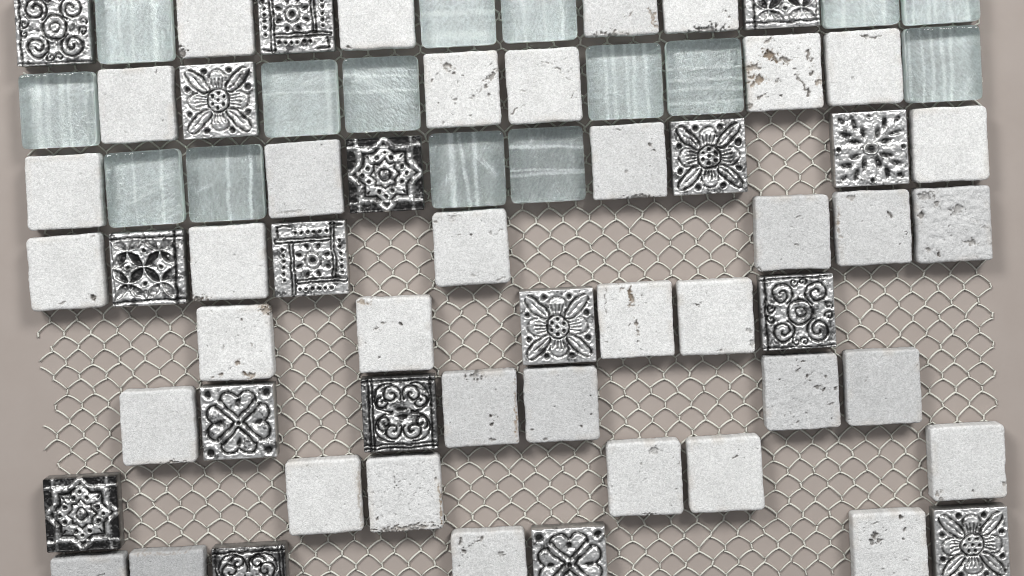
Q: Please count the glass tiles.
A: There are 15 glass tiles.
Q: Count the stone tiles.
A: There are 37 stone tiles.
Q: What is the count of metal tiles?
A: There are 17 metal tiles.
